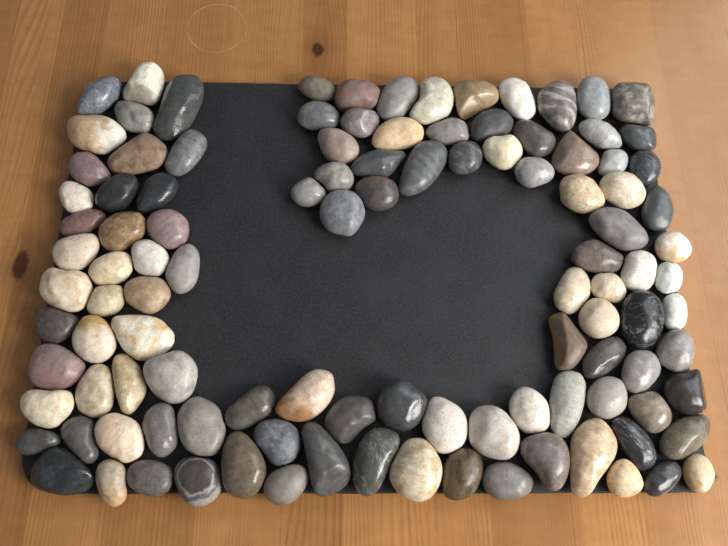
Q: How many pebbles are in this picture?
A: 111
